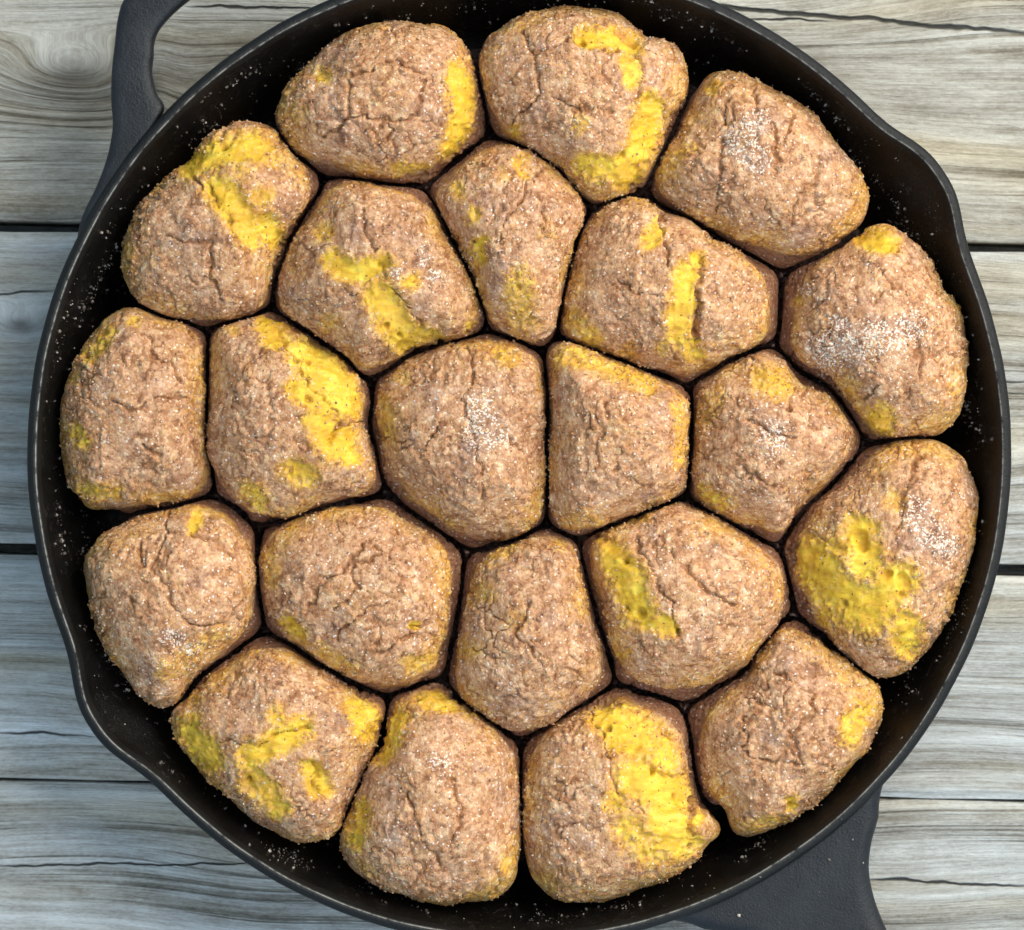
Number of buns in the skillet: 22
